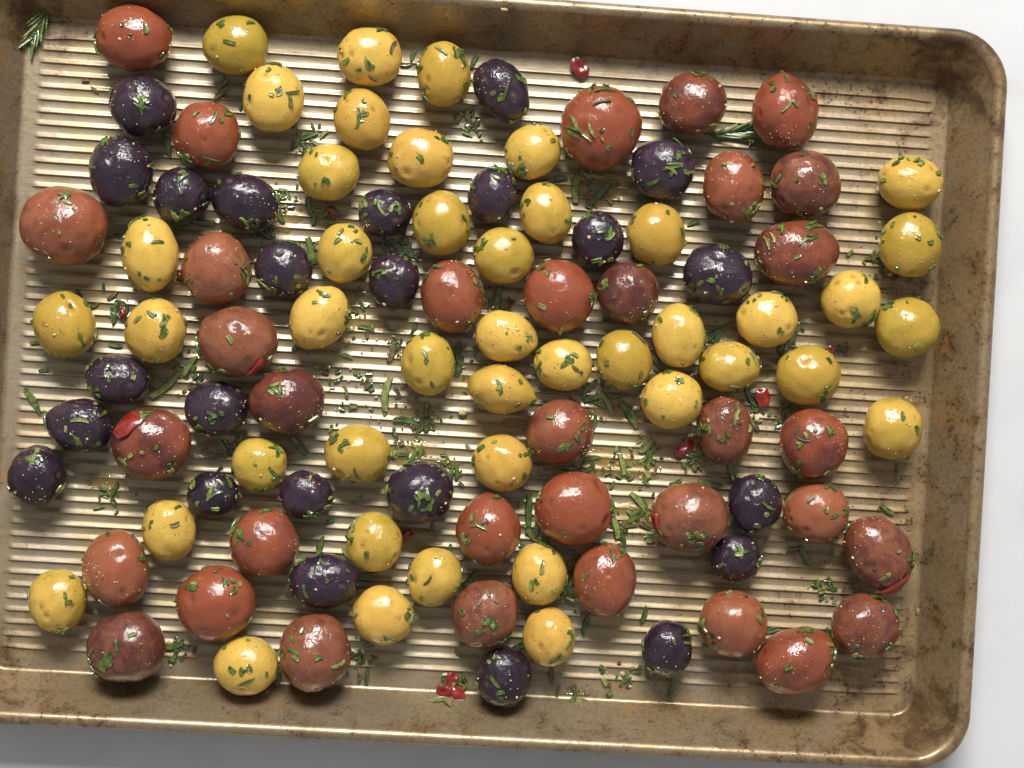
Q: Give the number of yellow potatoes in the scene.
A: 43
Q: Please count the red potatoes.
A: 34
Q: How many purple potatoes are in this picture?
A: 24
